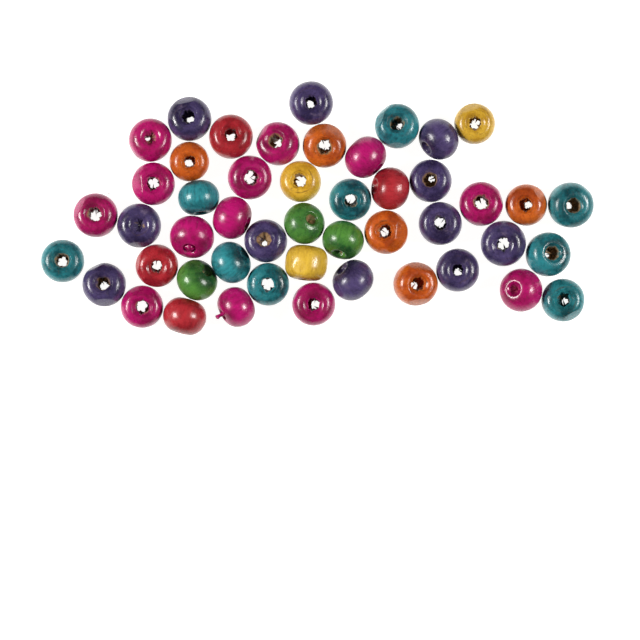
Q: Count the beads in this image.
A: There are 48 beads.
